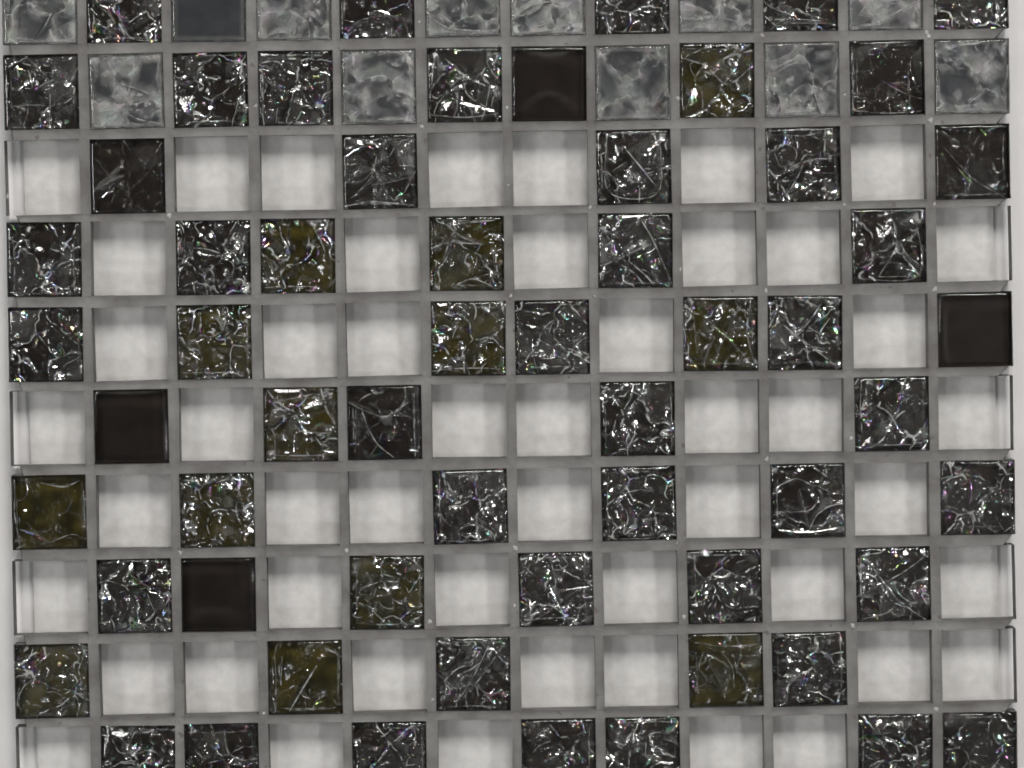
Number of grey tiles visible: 12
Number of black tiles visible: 46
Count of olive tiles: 13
